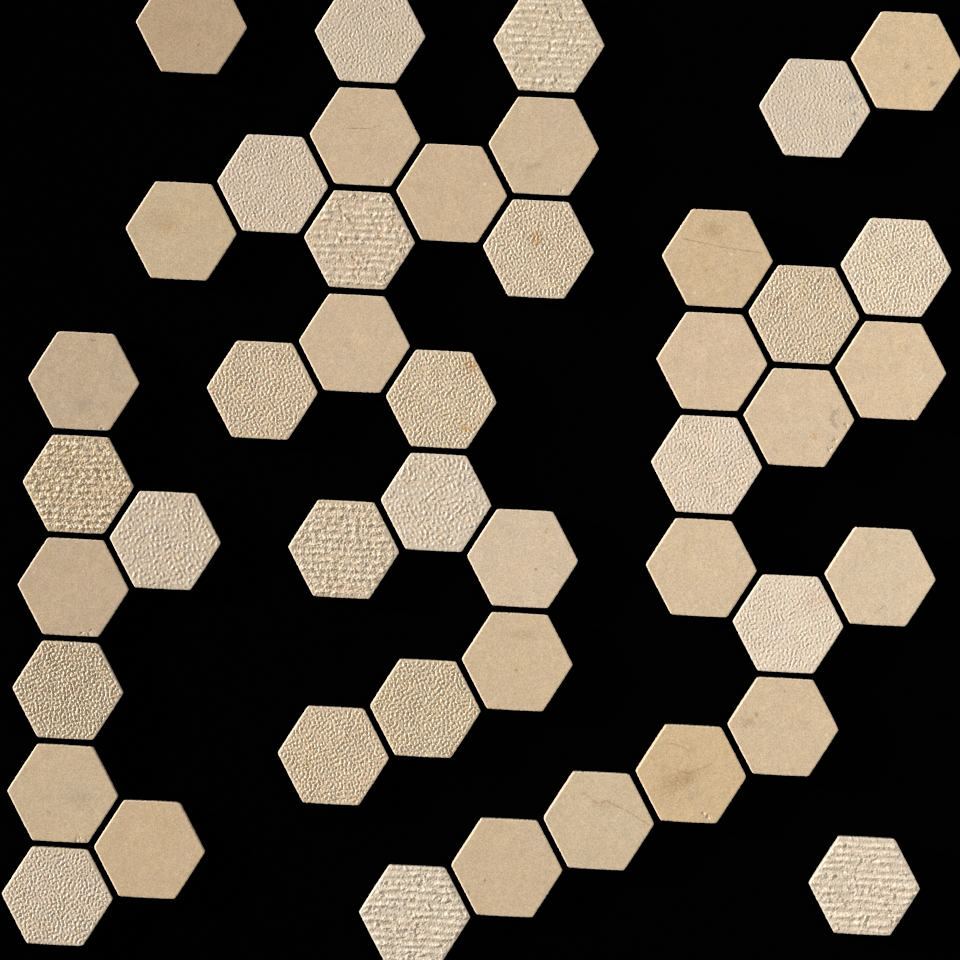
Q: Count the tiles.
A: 45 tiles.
